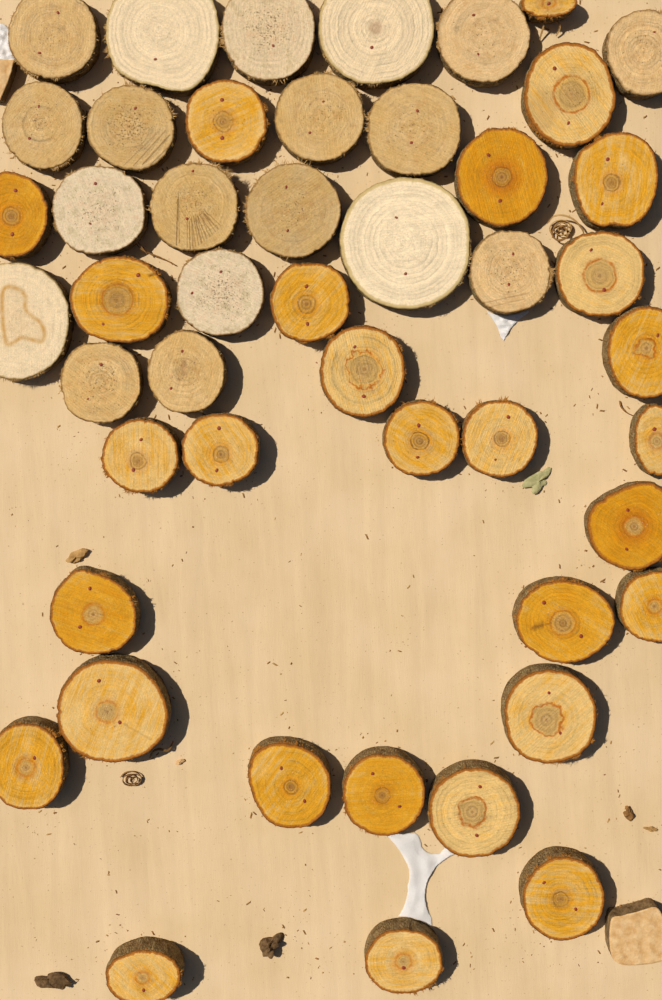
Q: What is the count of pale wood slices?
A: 19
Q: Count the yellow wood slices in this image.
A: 29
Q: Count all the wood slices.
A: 48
